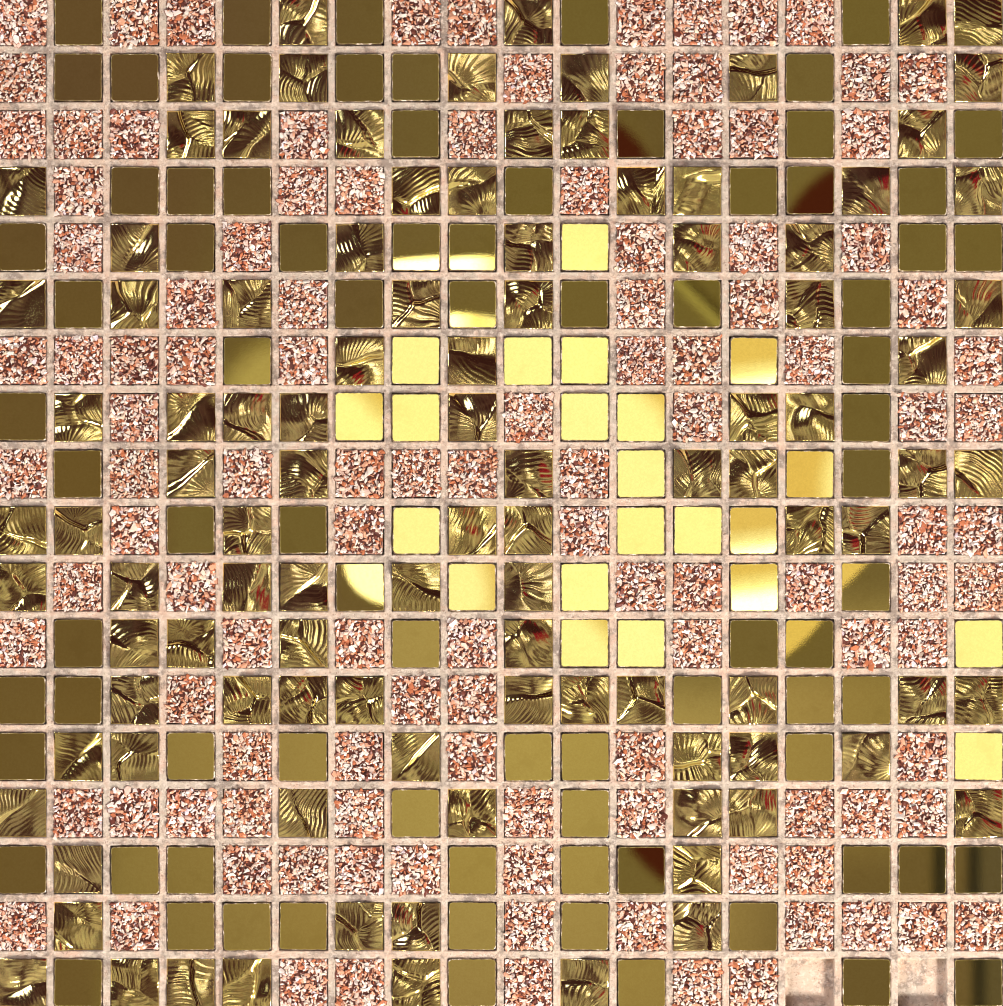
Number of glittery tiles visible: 115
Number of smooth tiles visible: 104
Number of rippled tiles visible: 103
